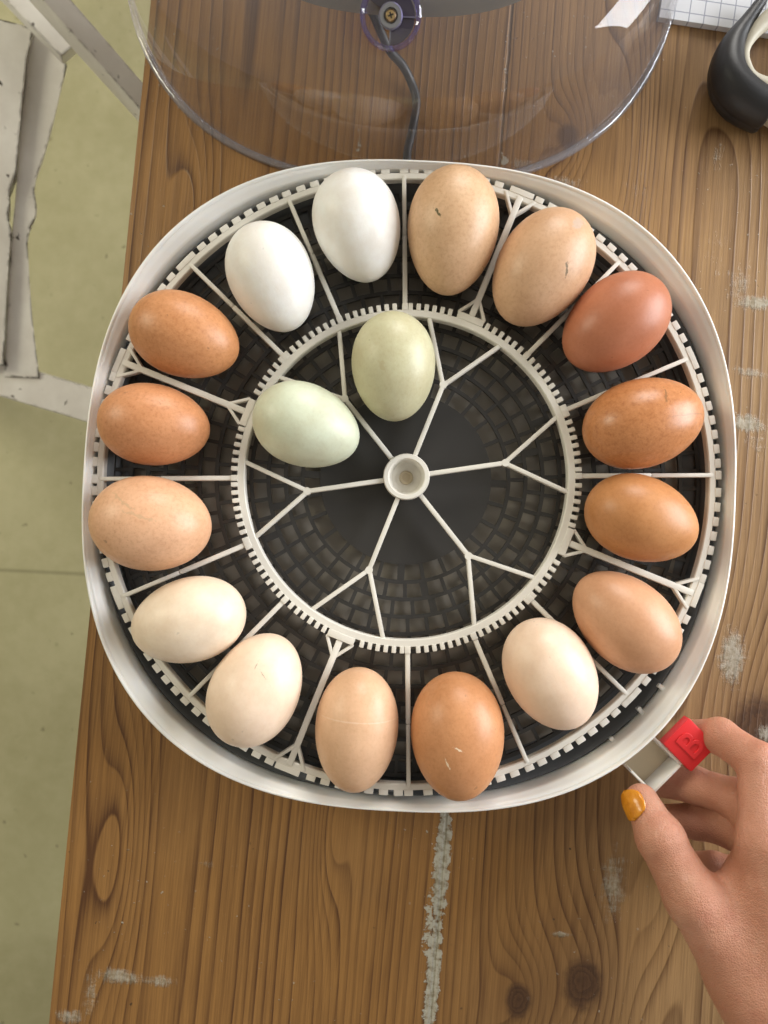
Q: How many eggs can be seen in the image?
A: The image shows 18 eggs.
